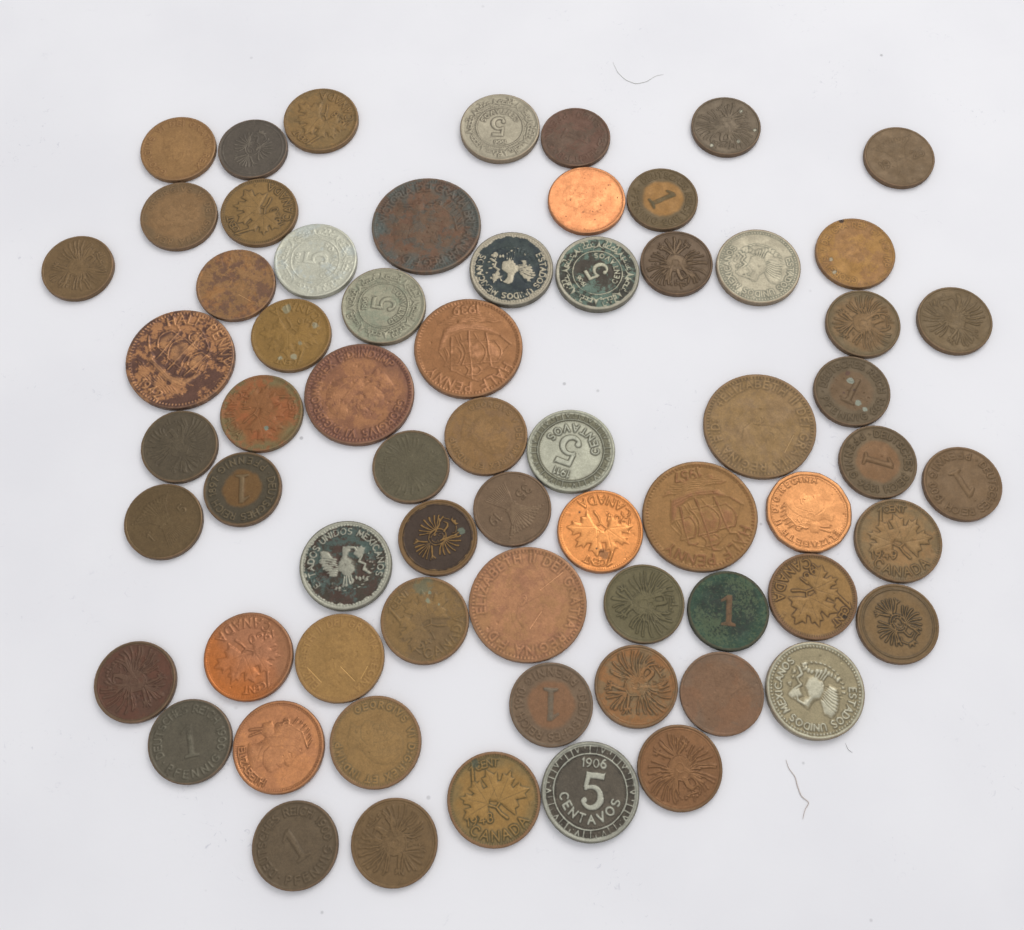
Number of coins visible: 66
